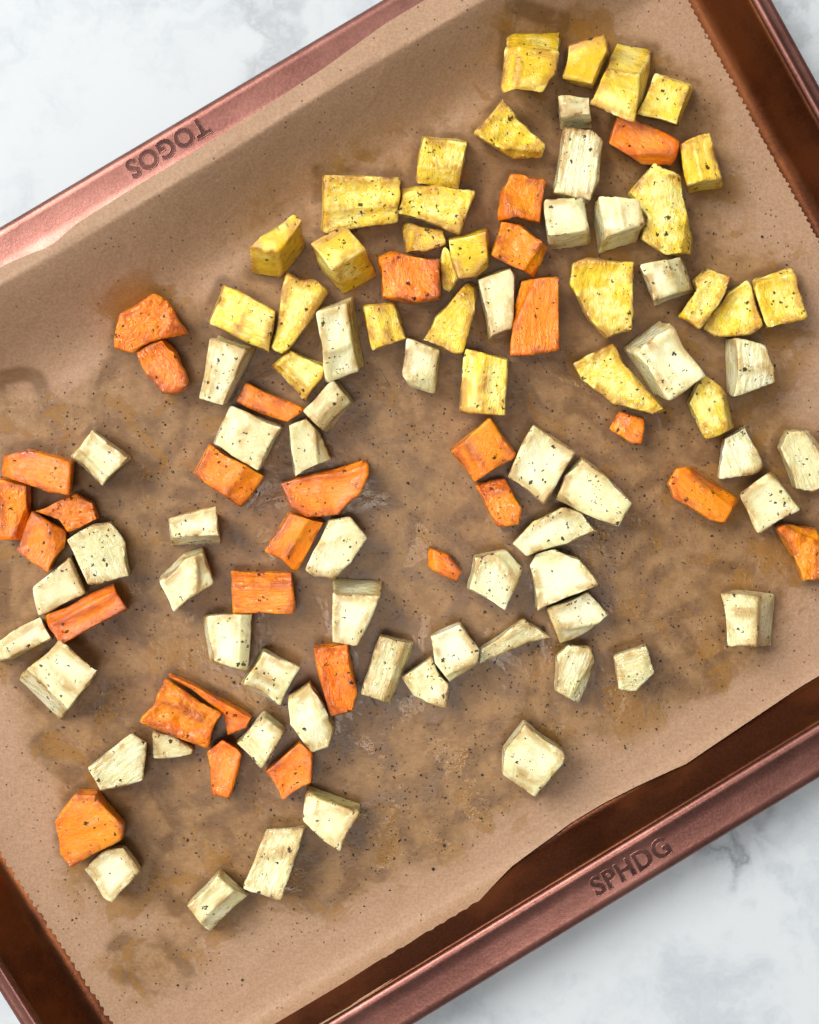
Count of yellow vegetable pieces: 27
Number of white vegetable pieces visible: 50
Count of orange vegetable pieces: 29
